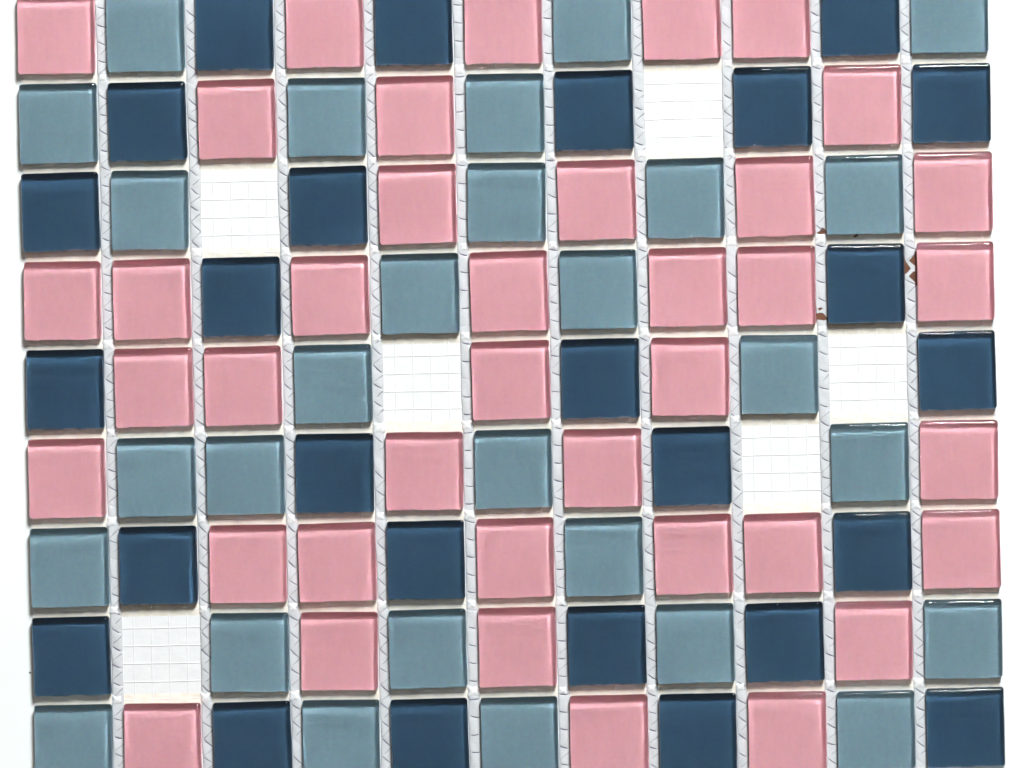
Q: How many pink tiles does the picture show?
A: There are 39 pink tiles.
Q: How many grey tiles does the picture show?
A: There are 28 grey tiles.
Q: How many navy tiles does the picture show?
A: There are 26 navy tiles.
